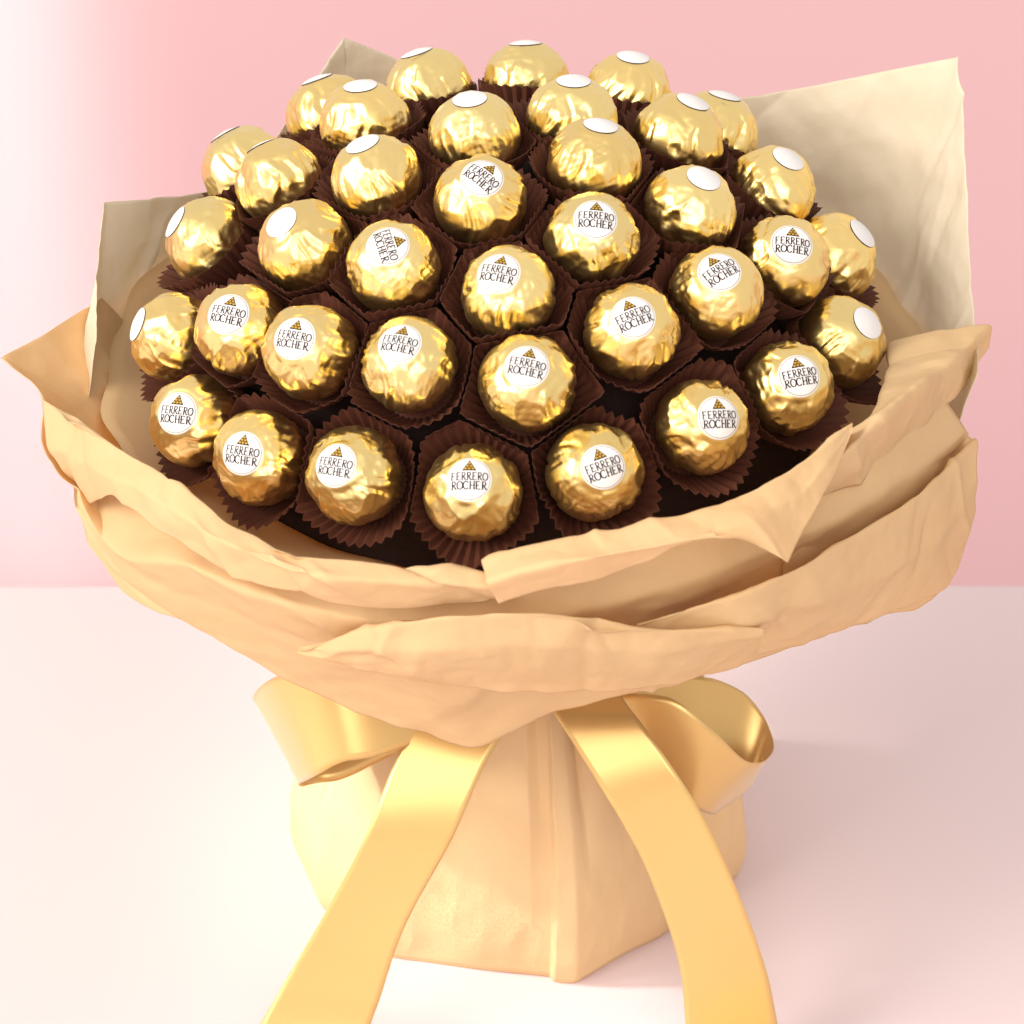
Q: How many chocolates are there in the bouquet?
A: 38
